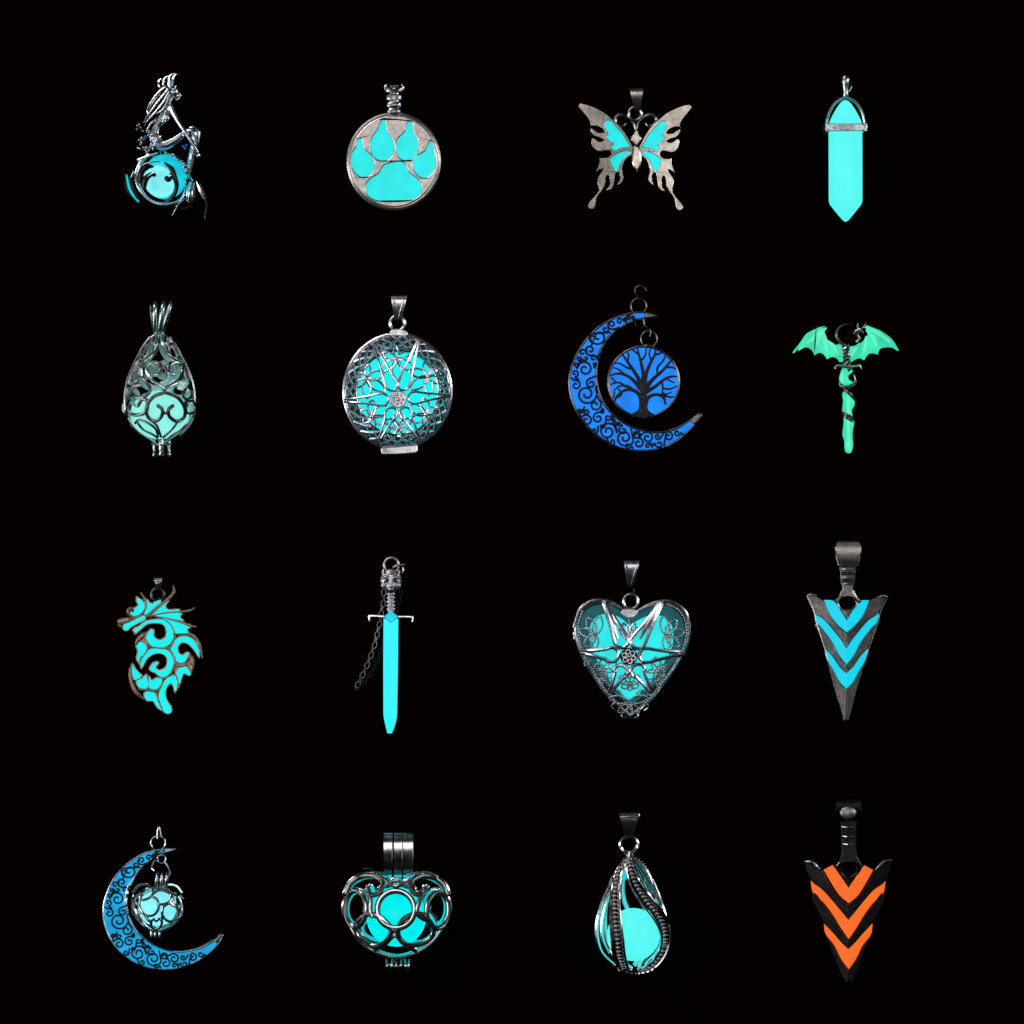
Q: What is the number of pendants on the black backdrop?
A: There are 16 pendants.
